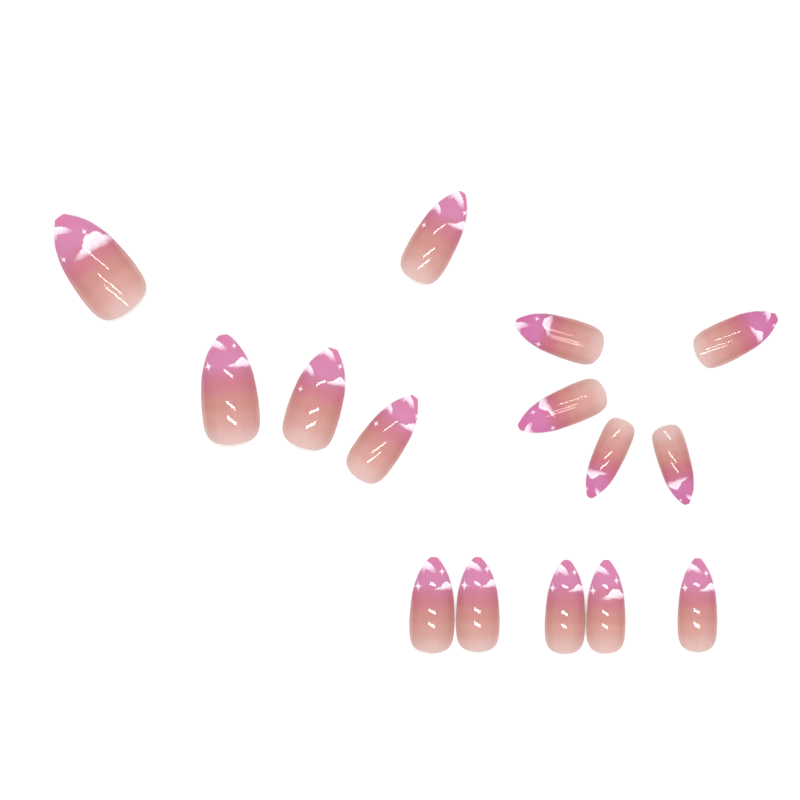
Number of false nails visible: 15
